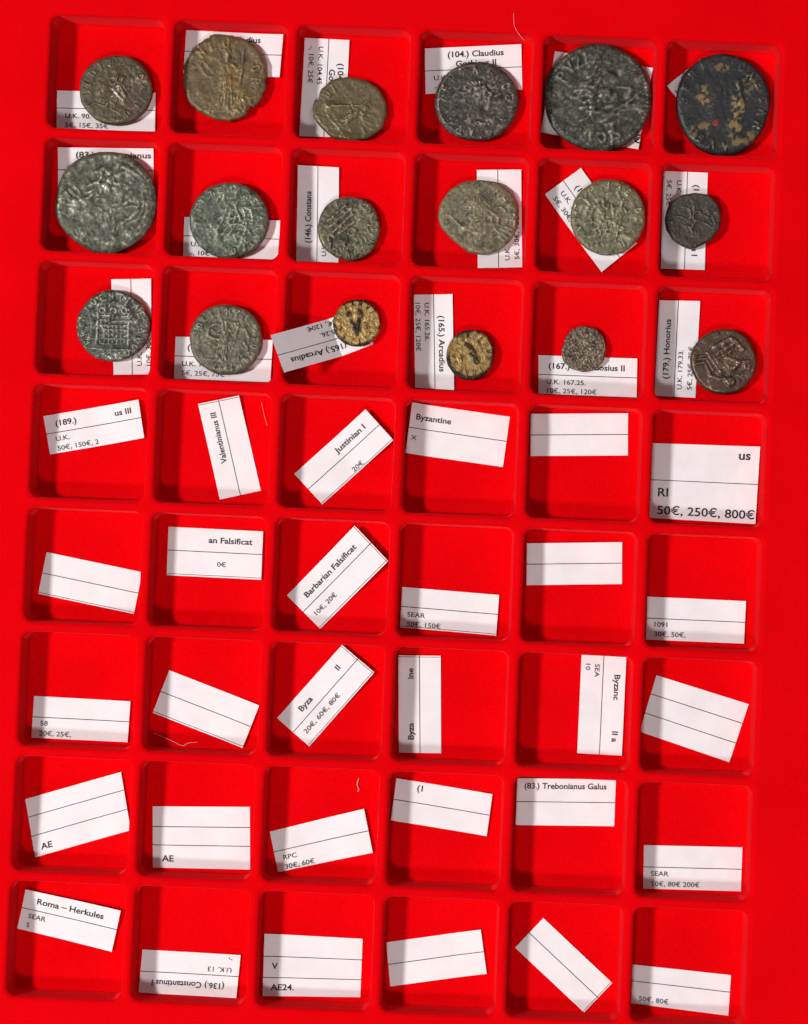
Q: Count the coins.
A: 18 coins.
